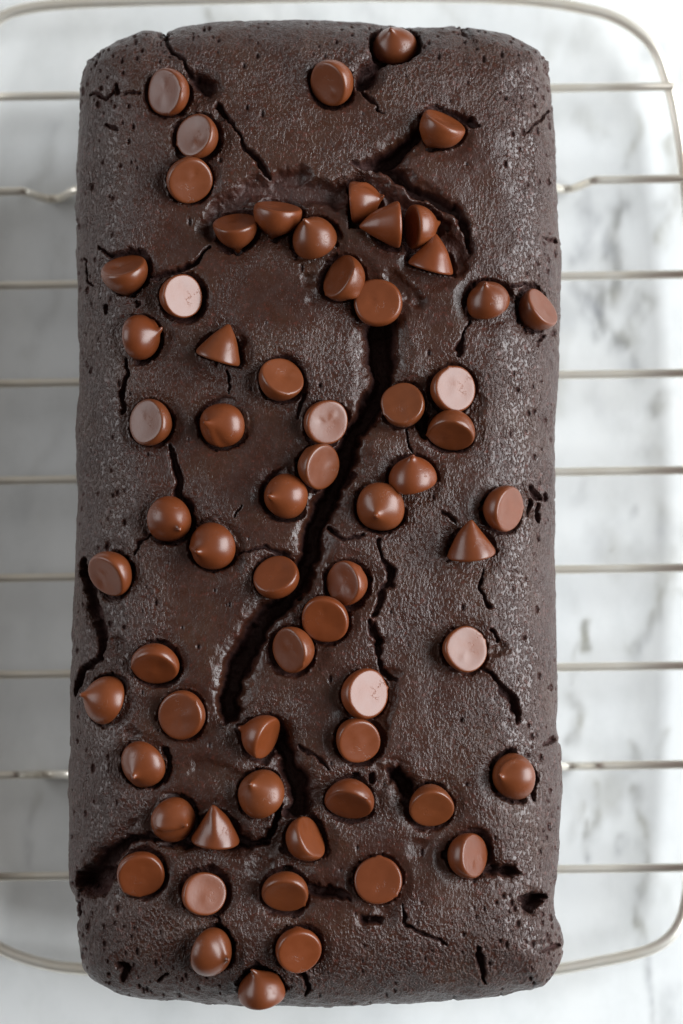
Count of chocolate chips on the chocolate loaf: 64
